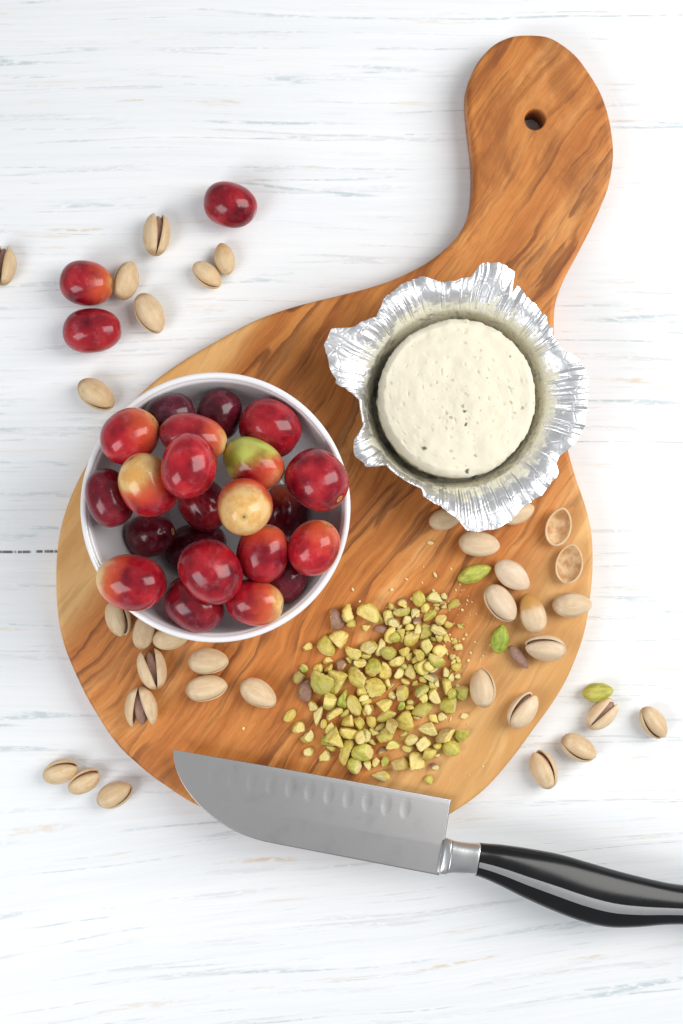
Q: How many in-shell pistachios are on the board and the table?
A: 32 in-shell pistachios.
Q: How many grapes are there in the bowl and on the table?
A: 25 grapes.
